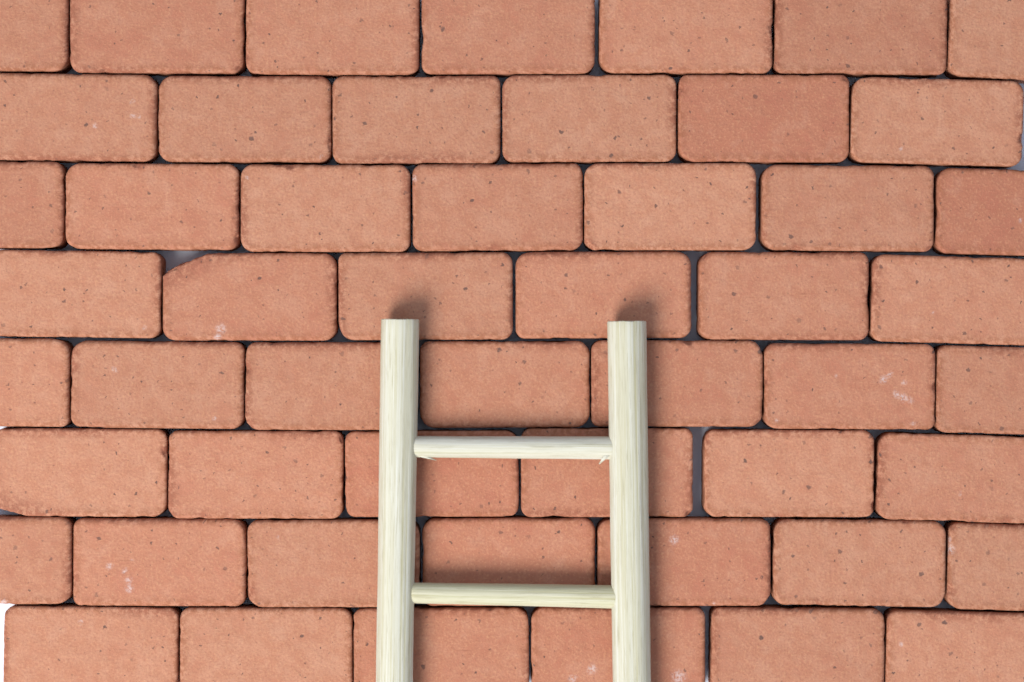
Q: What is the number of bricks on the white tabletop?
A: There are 52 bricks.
